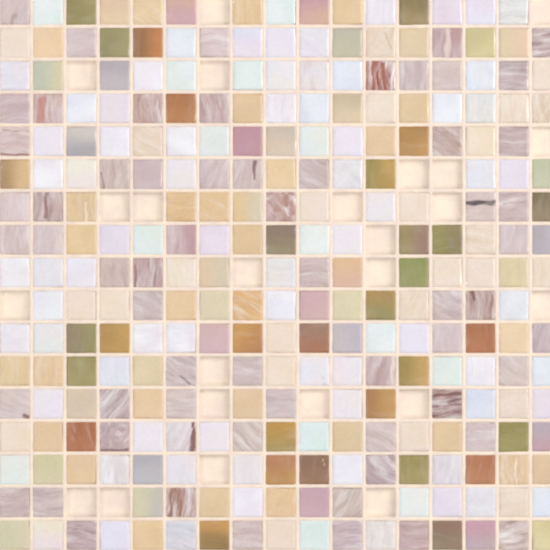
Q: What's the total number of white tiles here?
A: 103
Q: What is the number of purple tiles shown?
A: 81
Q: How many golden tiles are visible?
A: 58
